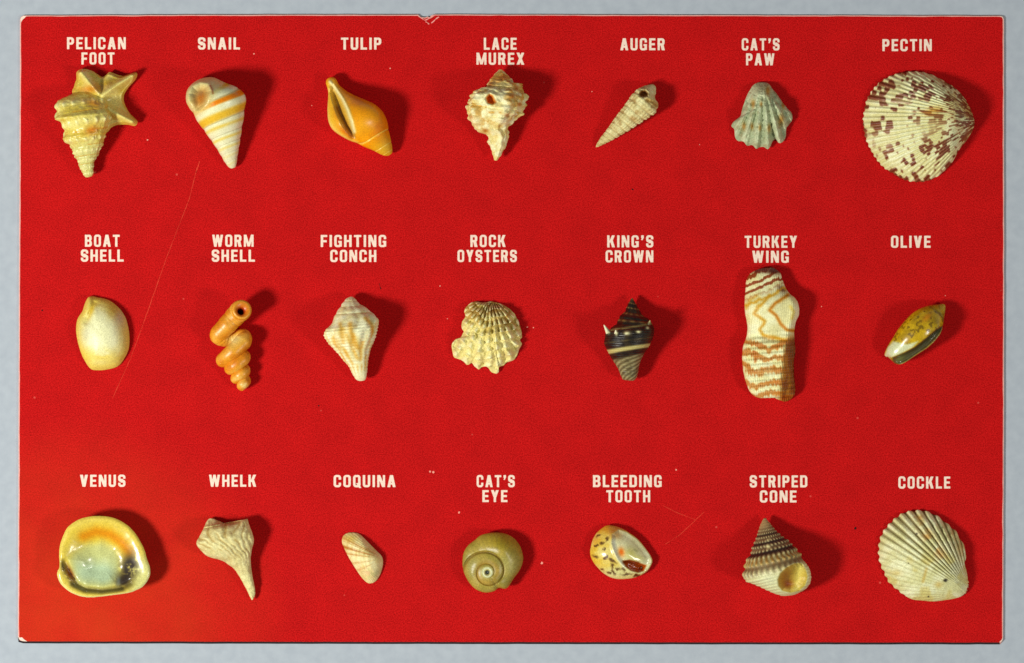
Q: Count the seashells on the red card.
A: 21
